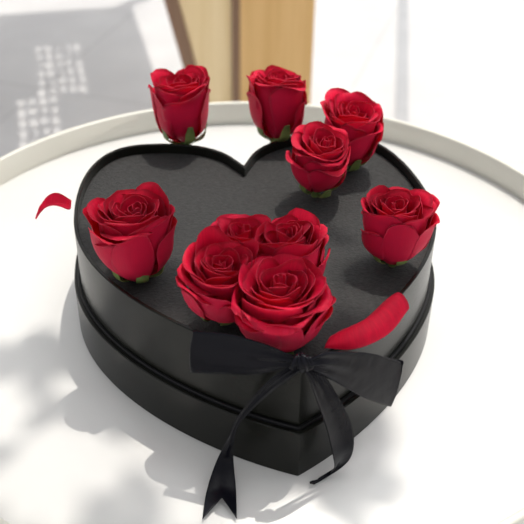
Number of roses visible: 10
